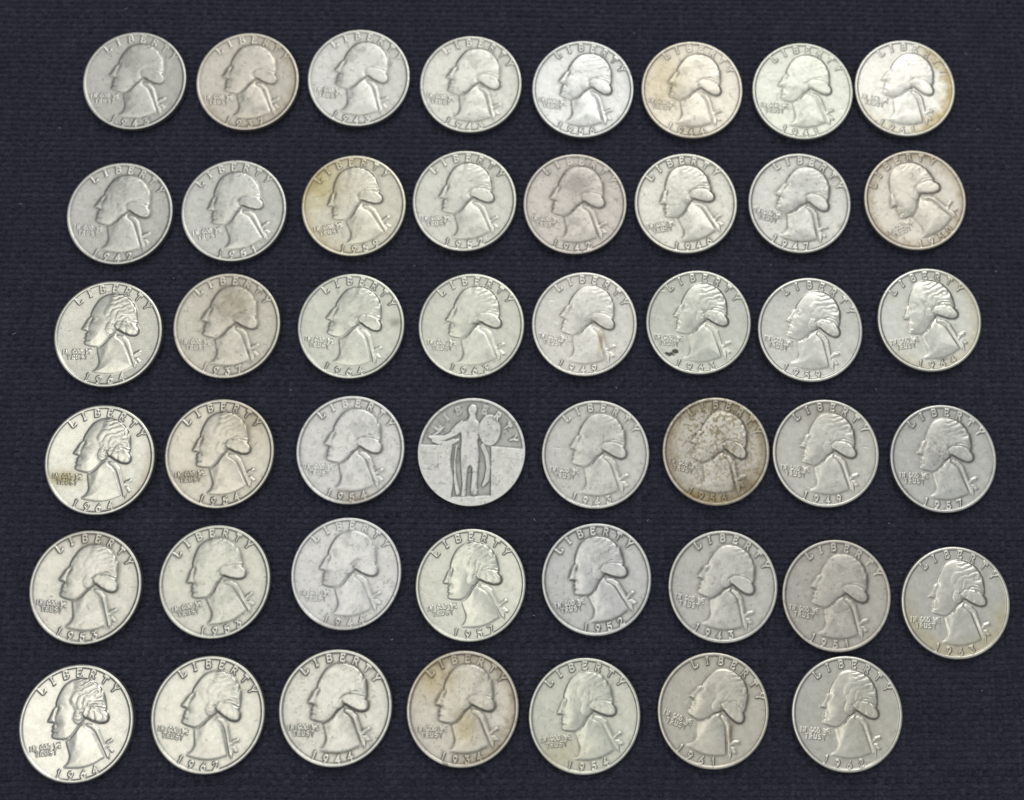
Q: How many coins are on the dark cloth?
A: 47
